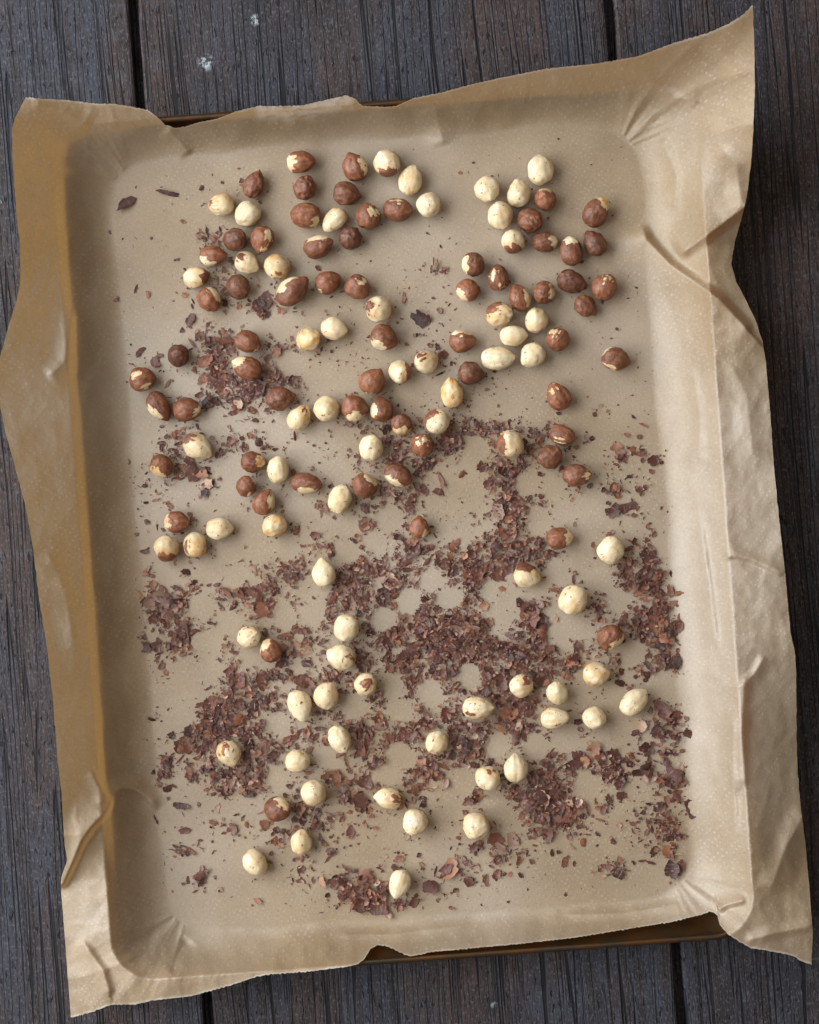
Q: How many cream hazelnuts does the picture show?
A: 67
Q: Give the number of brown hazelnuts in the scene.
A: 66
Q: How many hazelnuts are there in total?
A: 133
